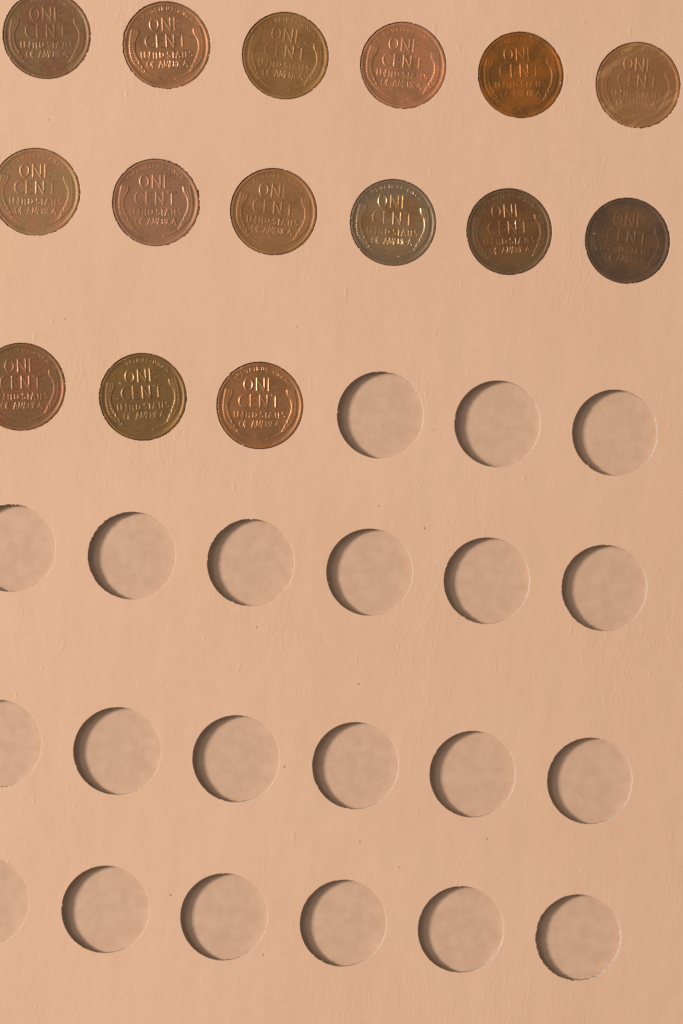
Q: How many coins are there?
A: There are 15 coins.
